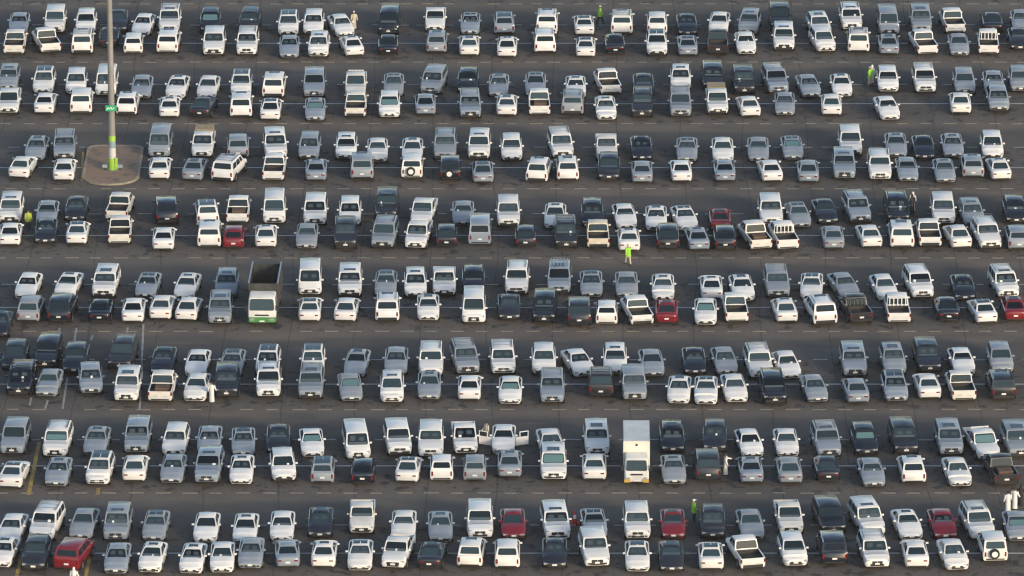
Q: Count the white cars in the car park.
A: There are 197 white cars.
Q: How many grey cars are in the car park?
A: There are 121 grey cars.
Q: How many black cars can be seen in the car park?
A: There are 72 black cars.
